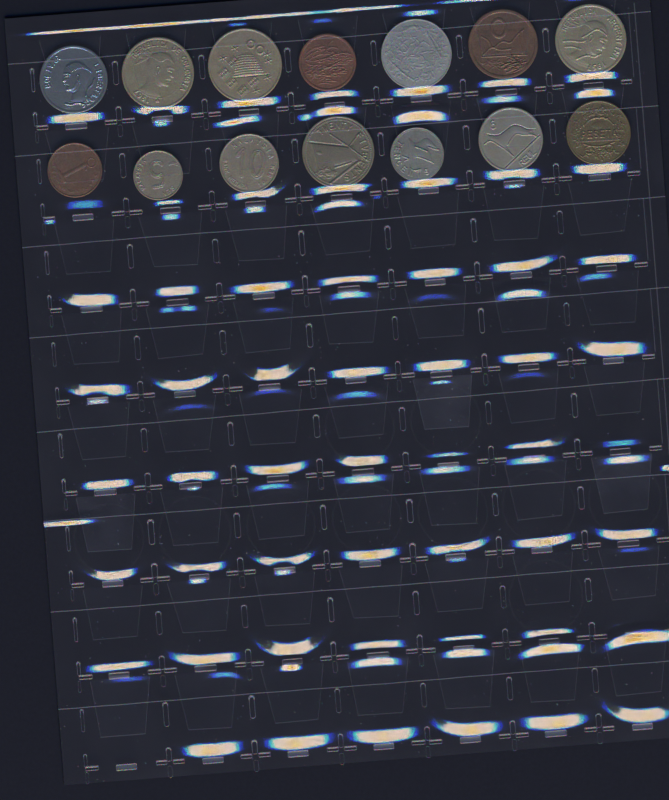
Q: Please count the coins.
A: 14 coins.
